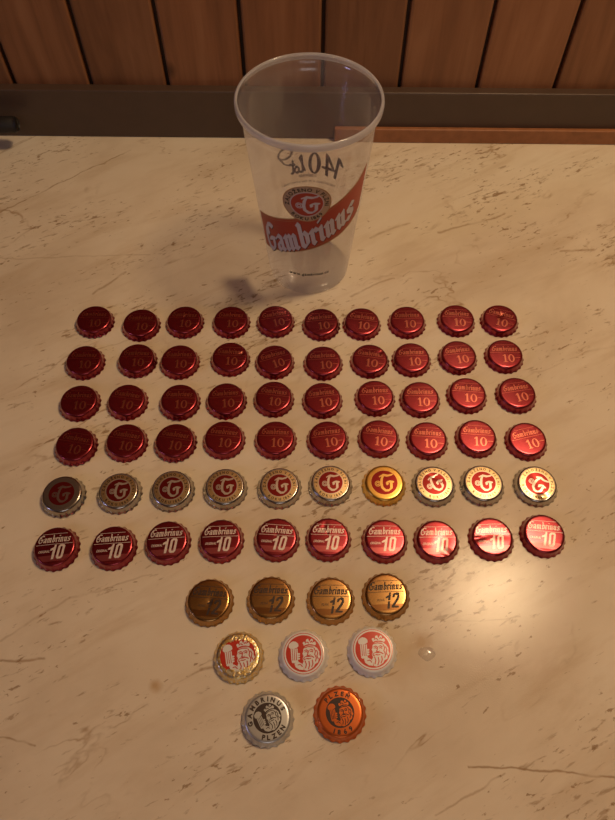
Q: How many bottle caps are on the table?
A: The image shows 69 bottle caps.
